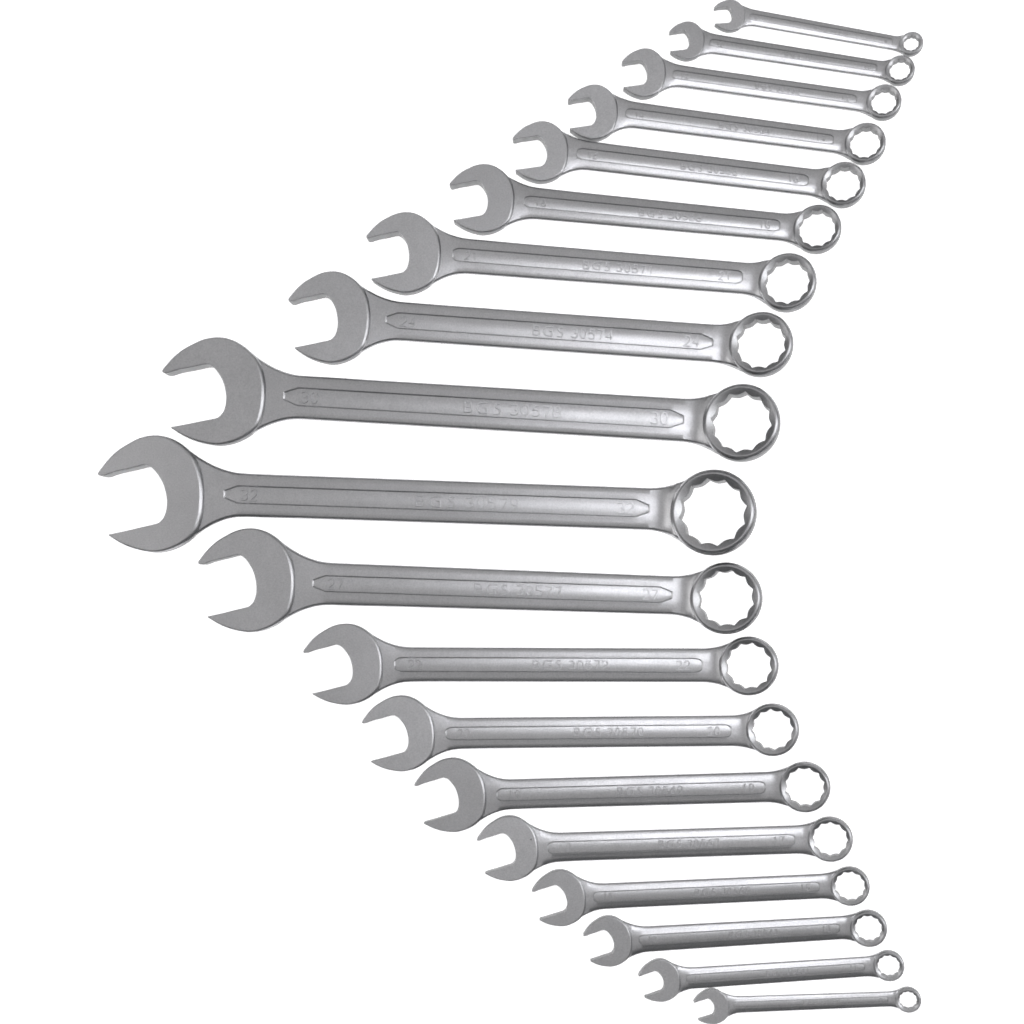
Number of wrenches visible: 19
